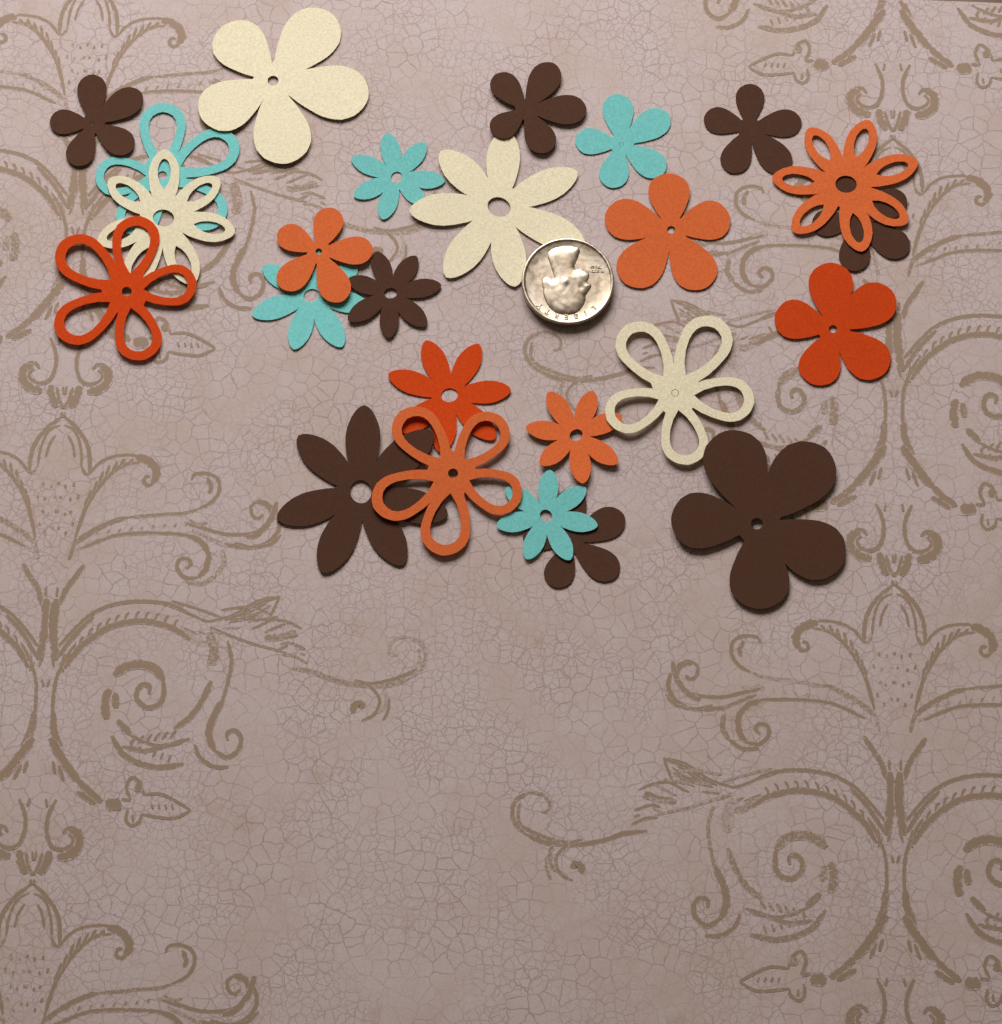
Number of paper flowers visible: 25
